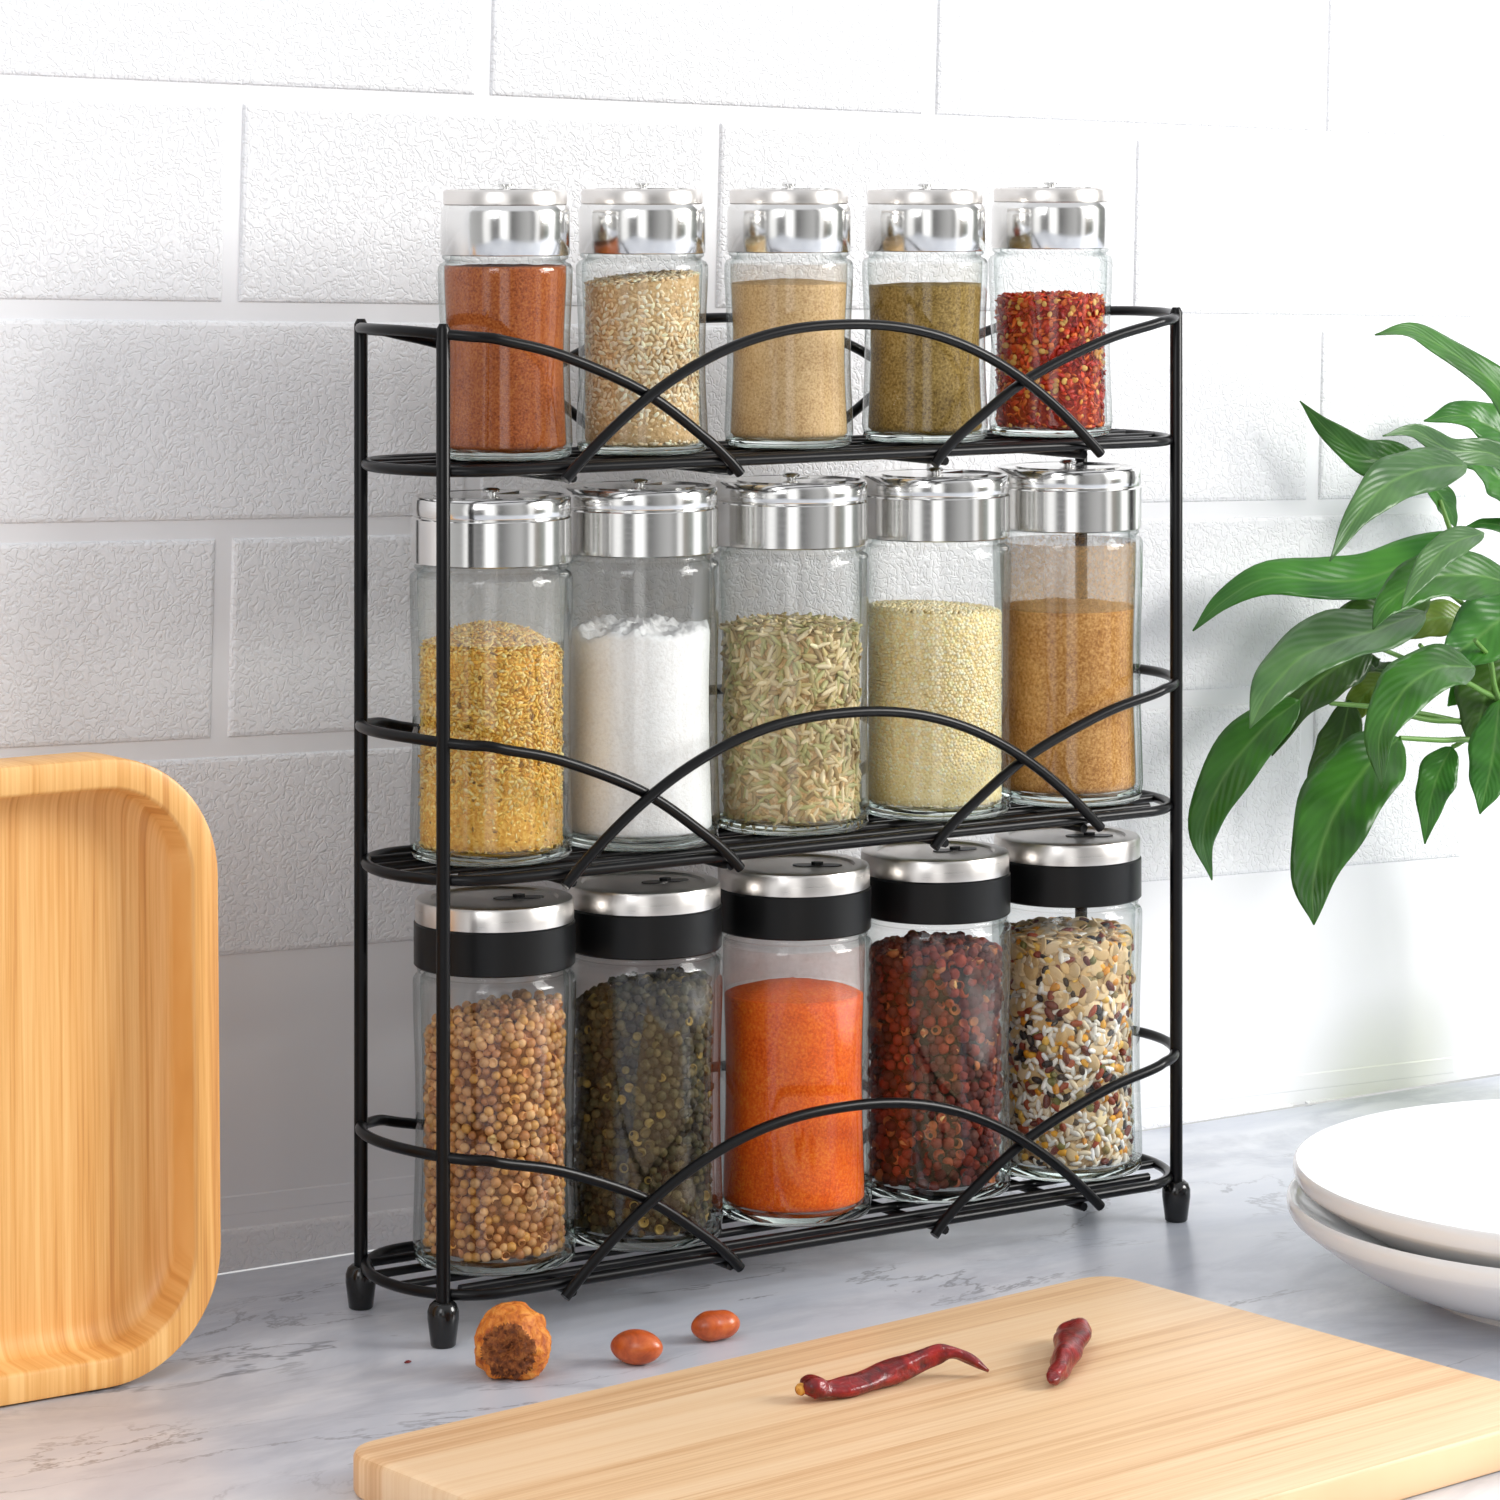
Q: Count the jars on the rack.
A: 15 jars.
